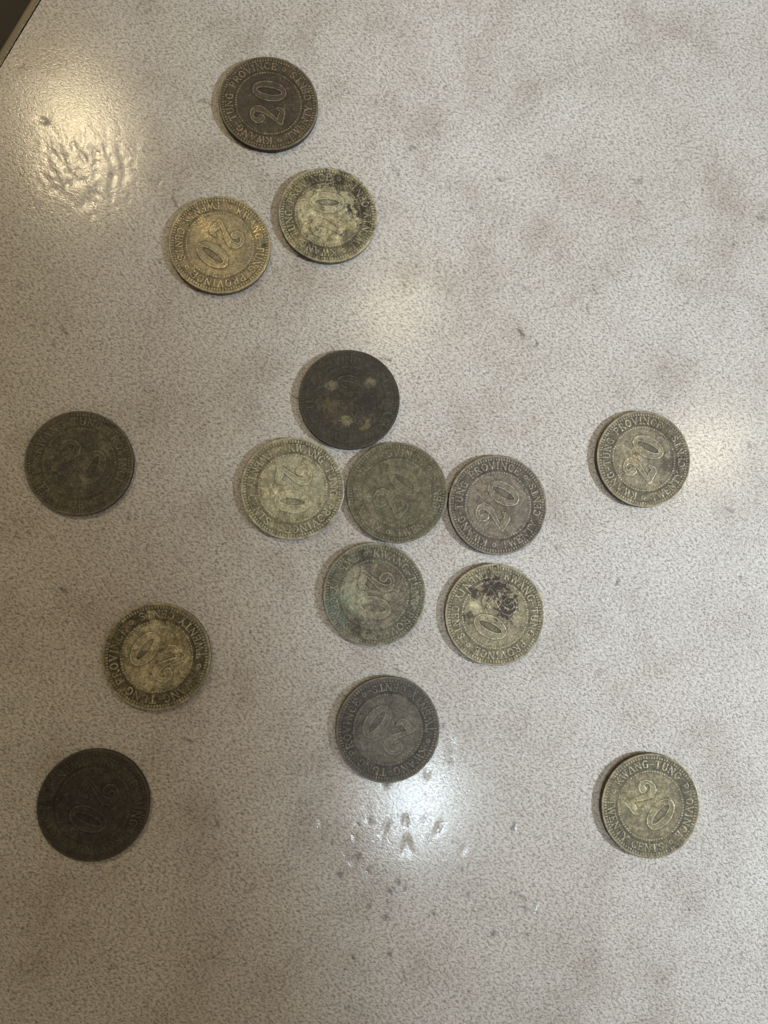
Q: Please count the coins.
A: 15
